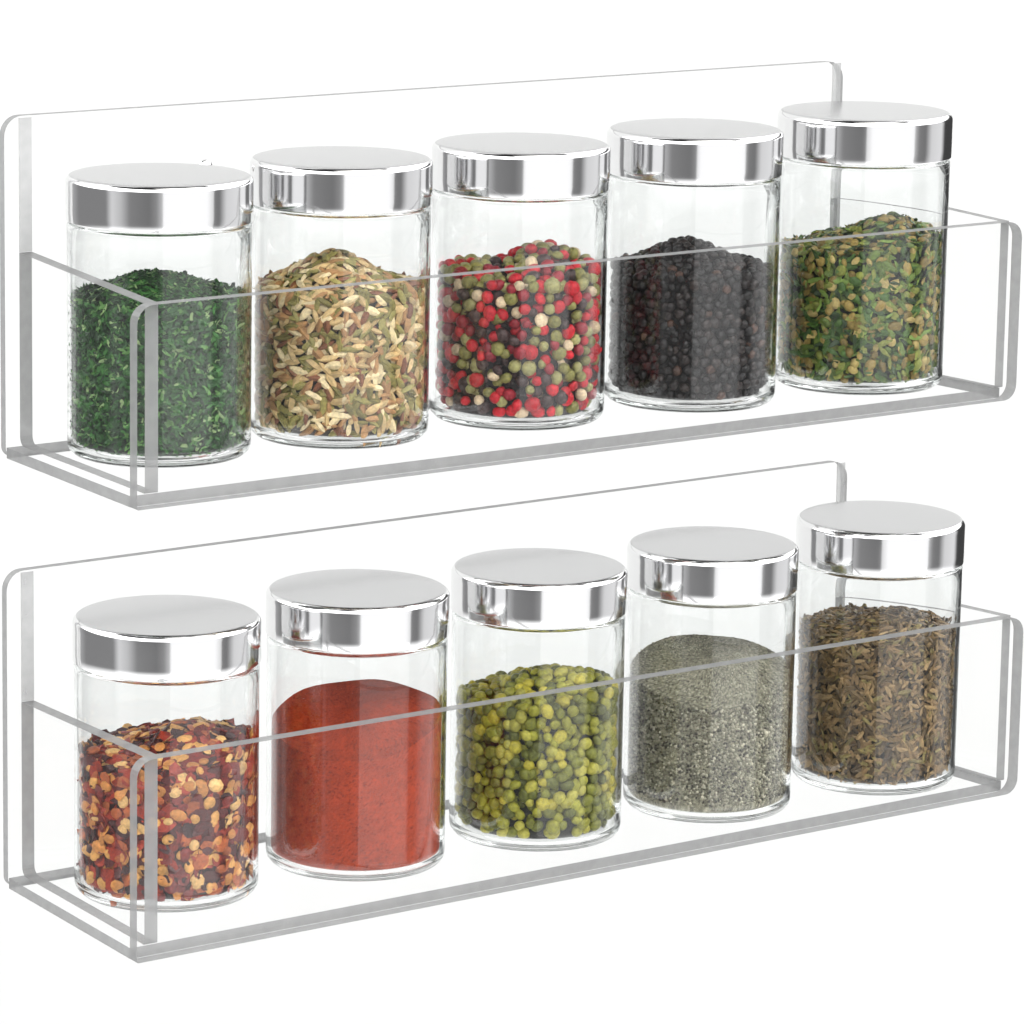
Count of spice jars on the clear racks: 10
